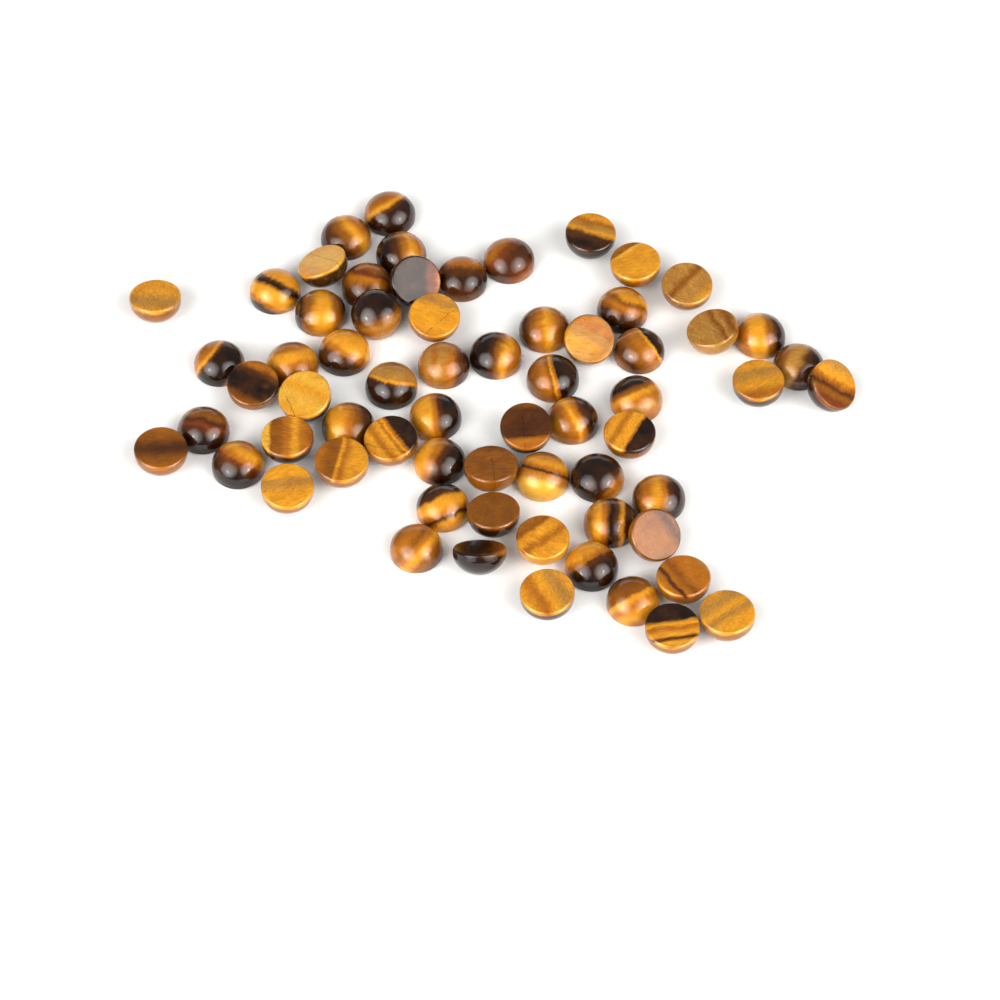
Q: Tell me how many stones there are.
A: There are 65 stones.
